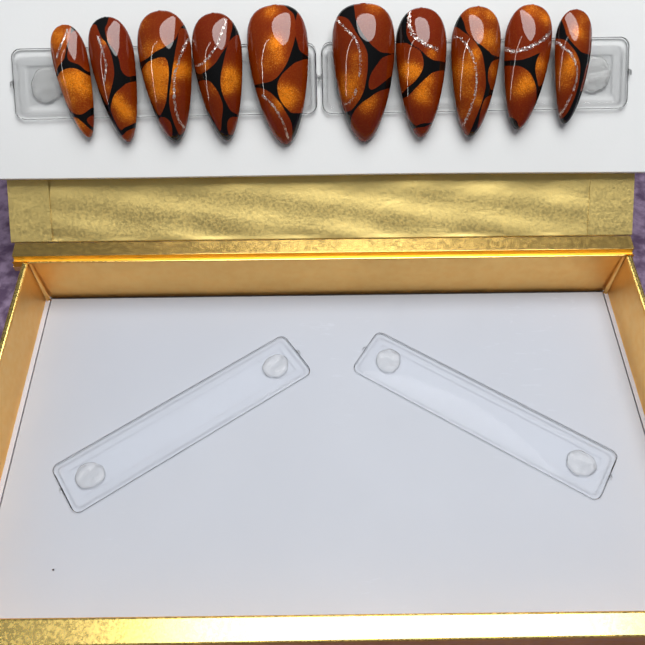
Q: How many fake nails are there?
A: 10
